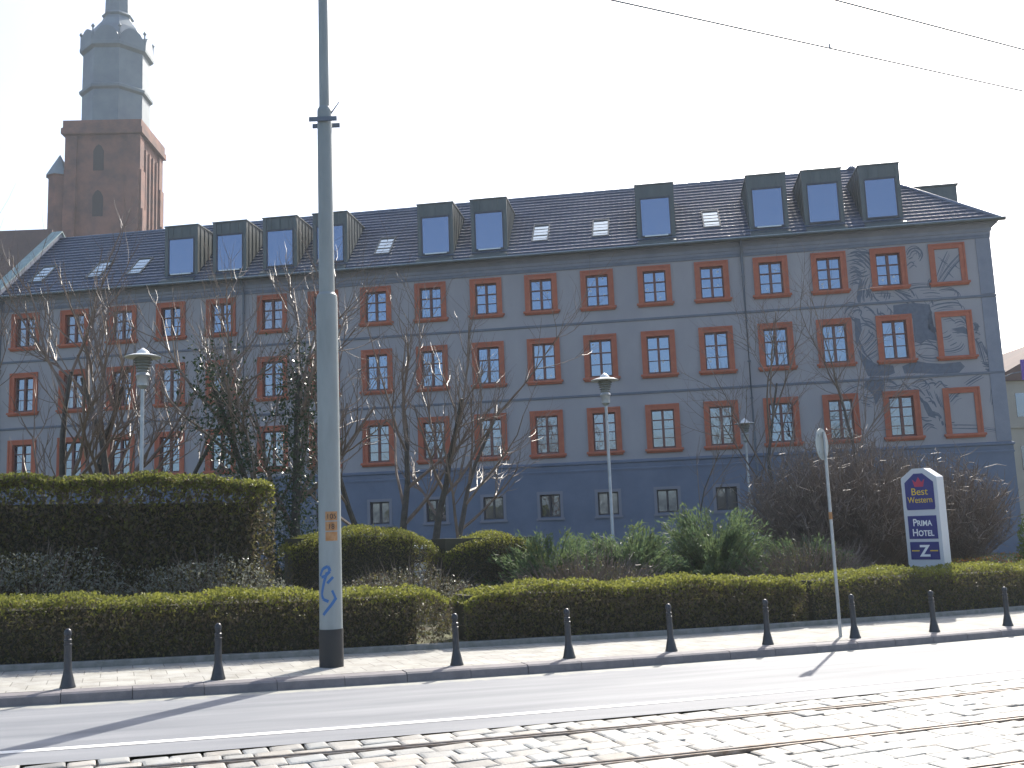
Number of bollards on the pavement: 9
